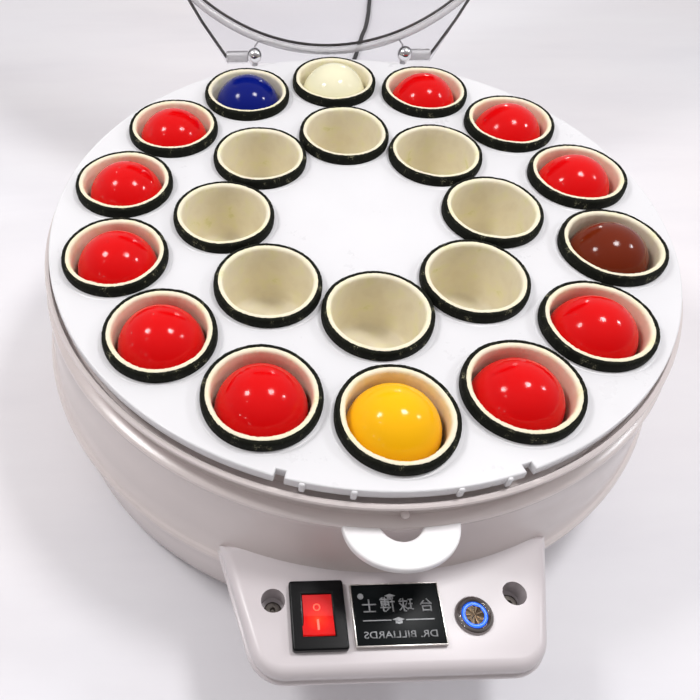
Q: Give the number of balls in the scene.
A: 14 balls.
